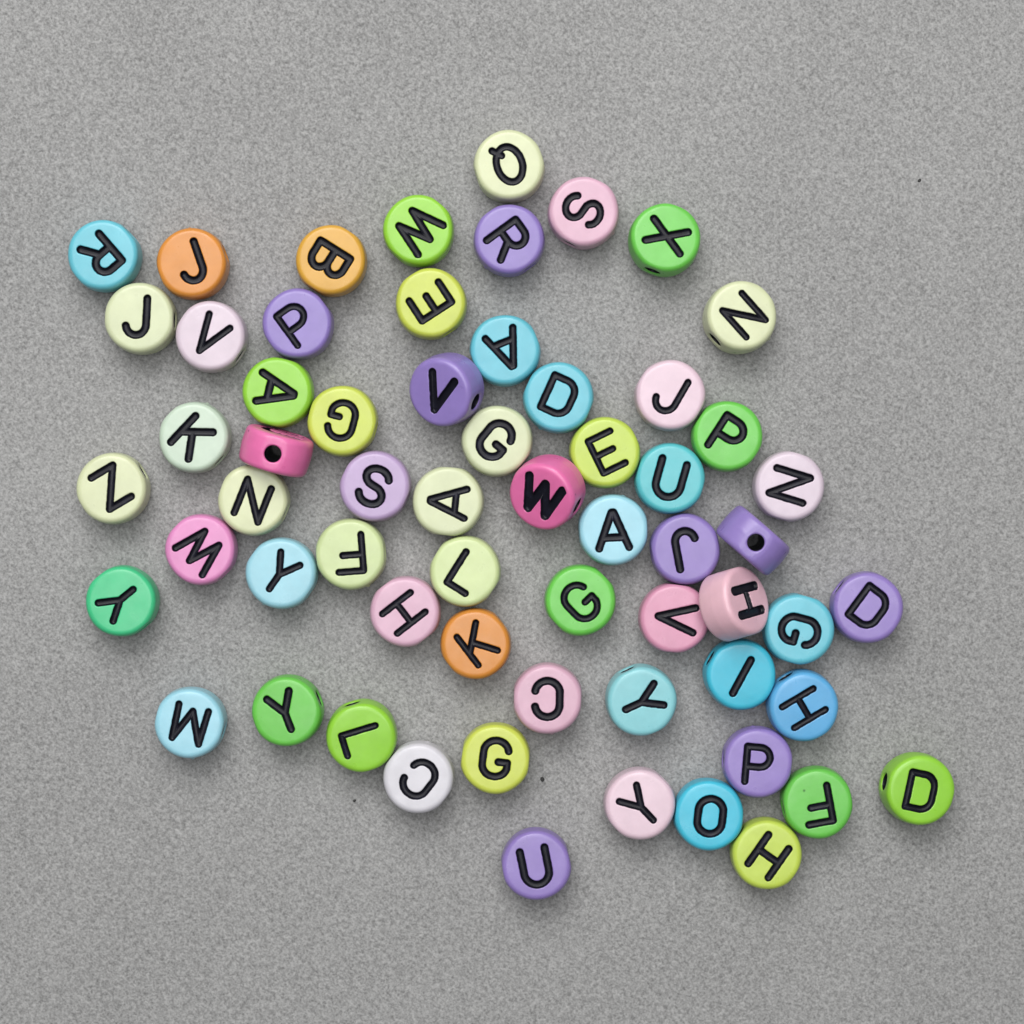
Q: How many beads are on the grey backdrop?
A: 62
